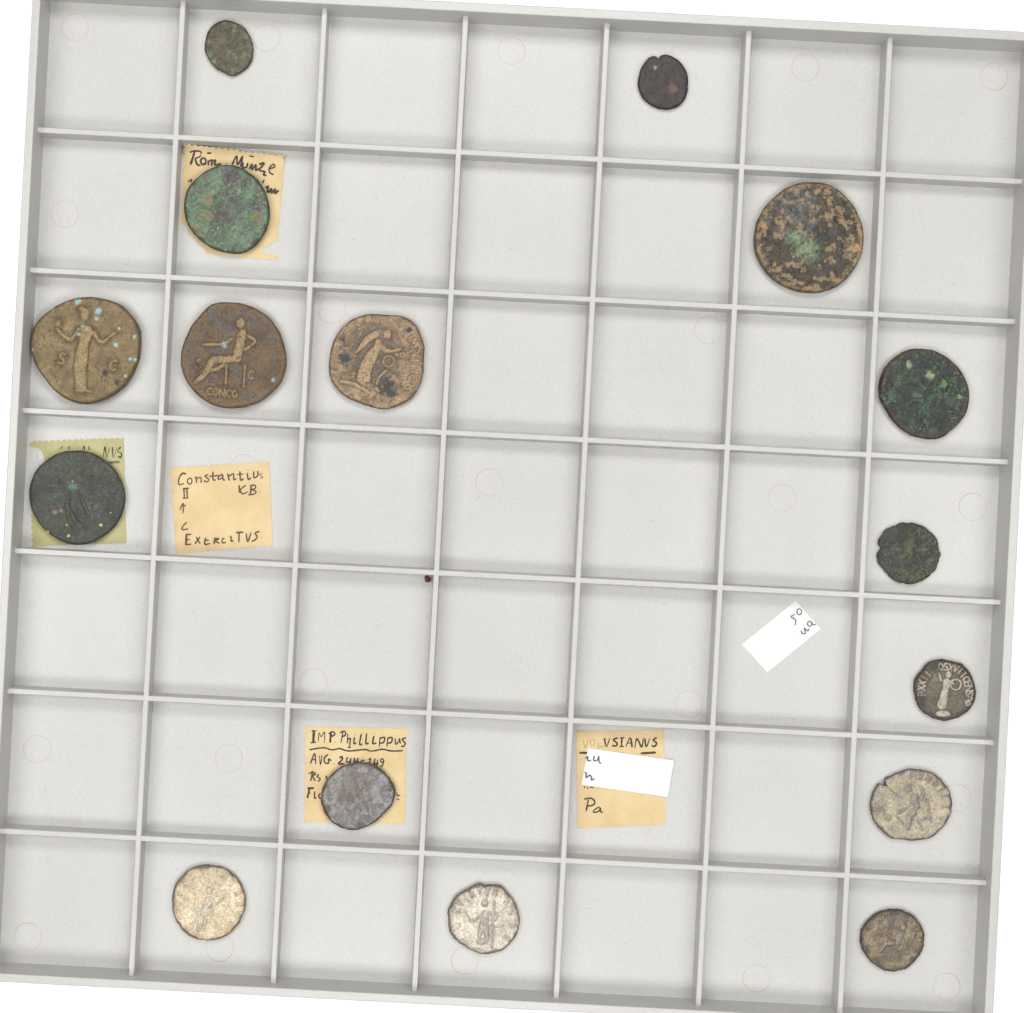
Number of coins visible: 16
